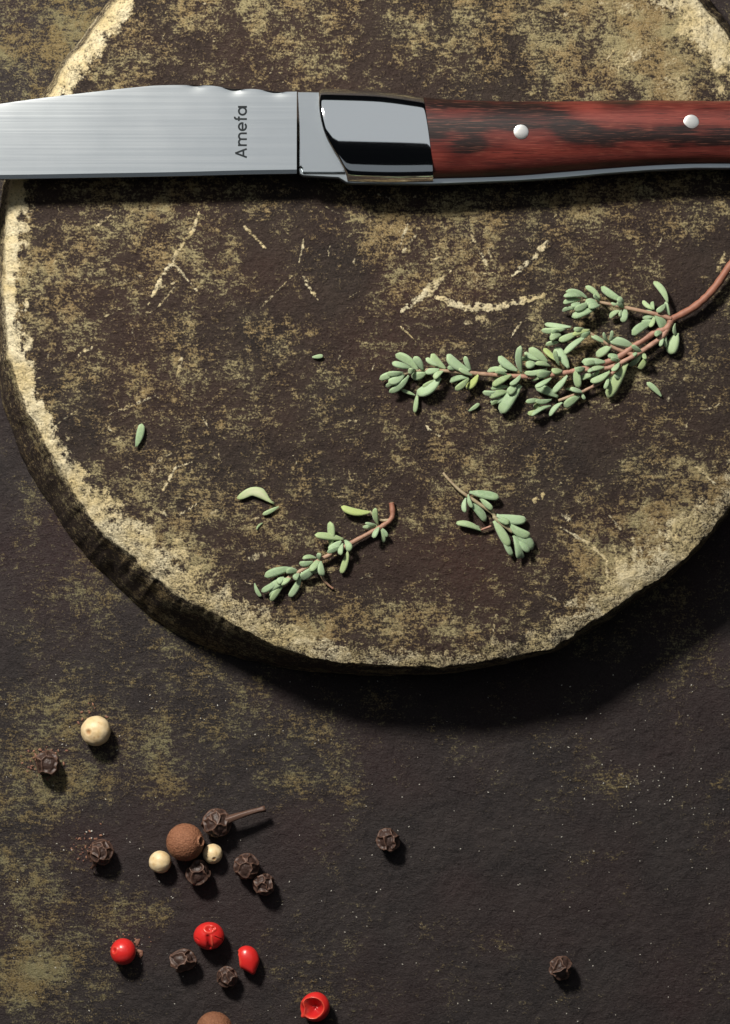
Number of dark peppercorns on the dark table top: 10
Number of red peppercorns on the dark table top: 4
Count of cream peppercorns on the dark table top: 3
